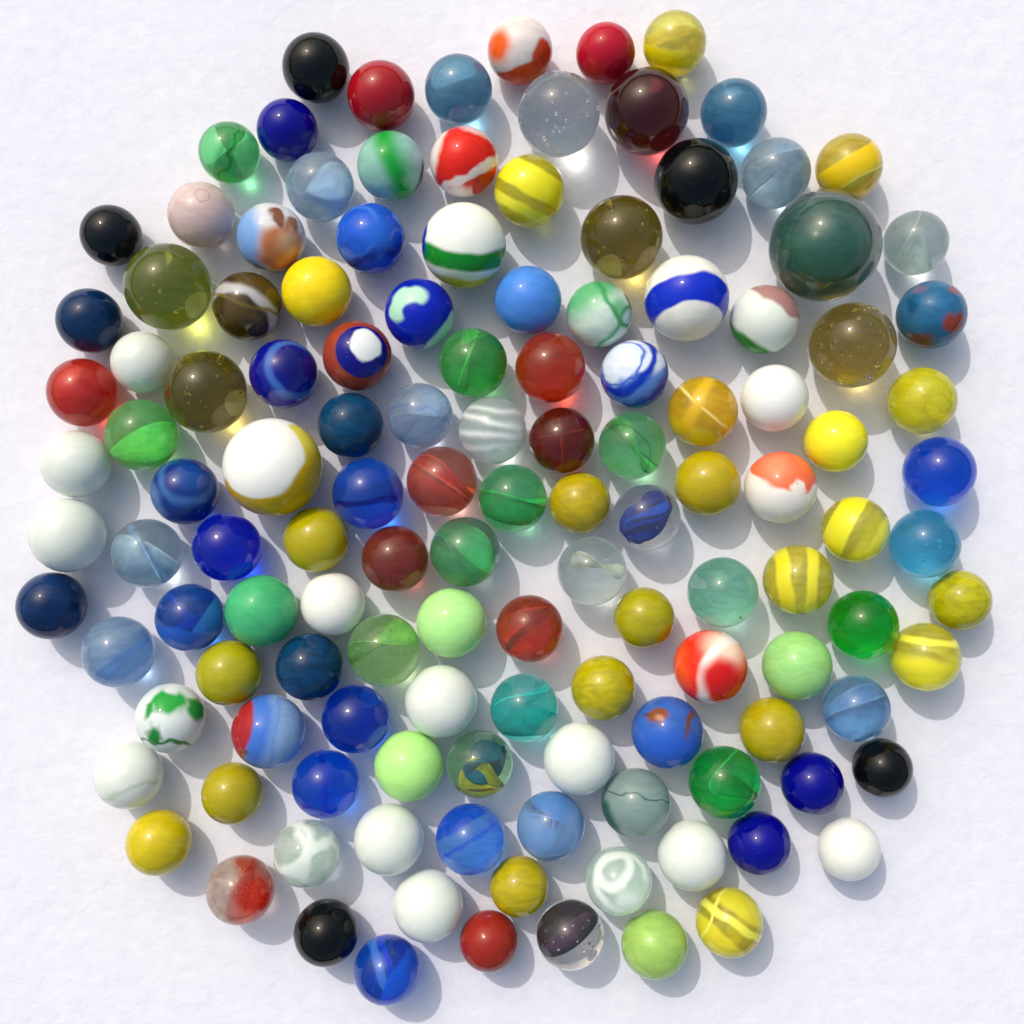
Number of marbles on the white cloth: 130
